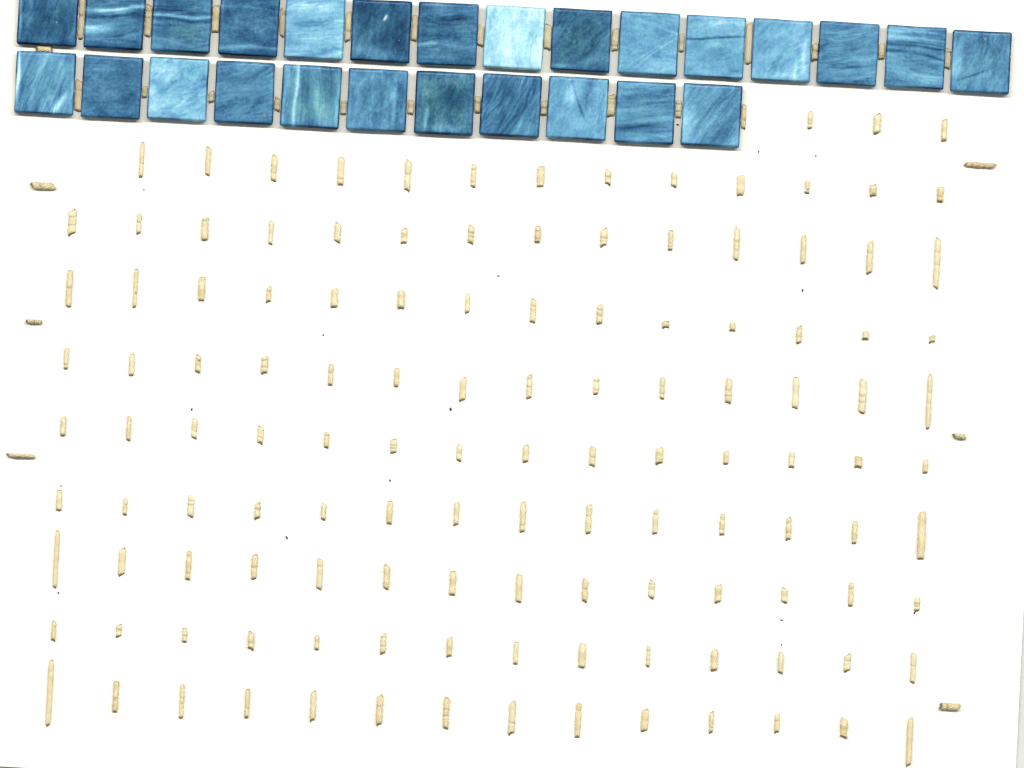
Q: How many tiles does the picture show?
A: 26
